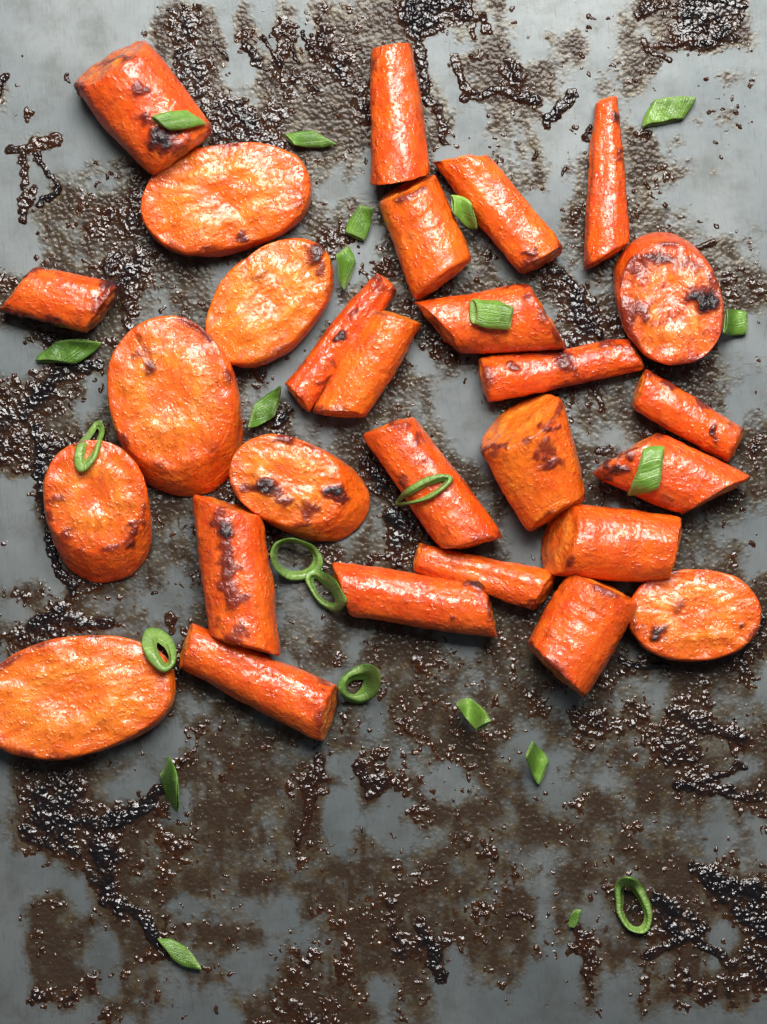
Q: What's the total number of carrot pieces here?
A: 28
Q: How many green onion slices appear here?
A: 23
